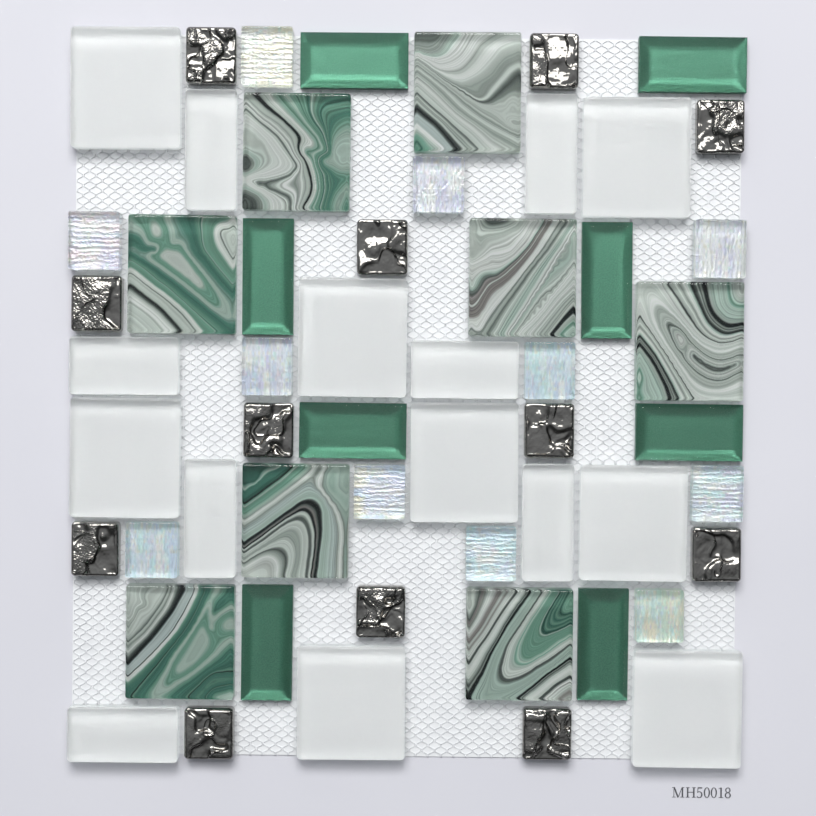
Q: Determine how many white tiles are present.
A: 15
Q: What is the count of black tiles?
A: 12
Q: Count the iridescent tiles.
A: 11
